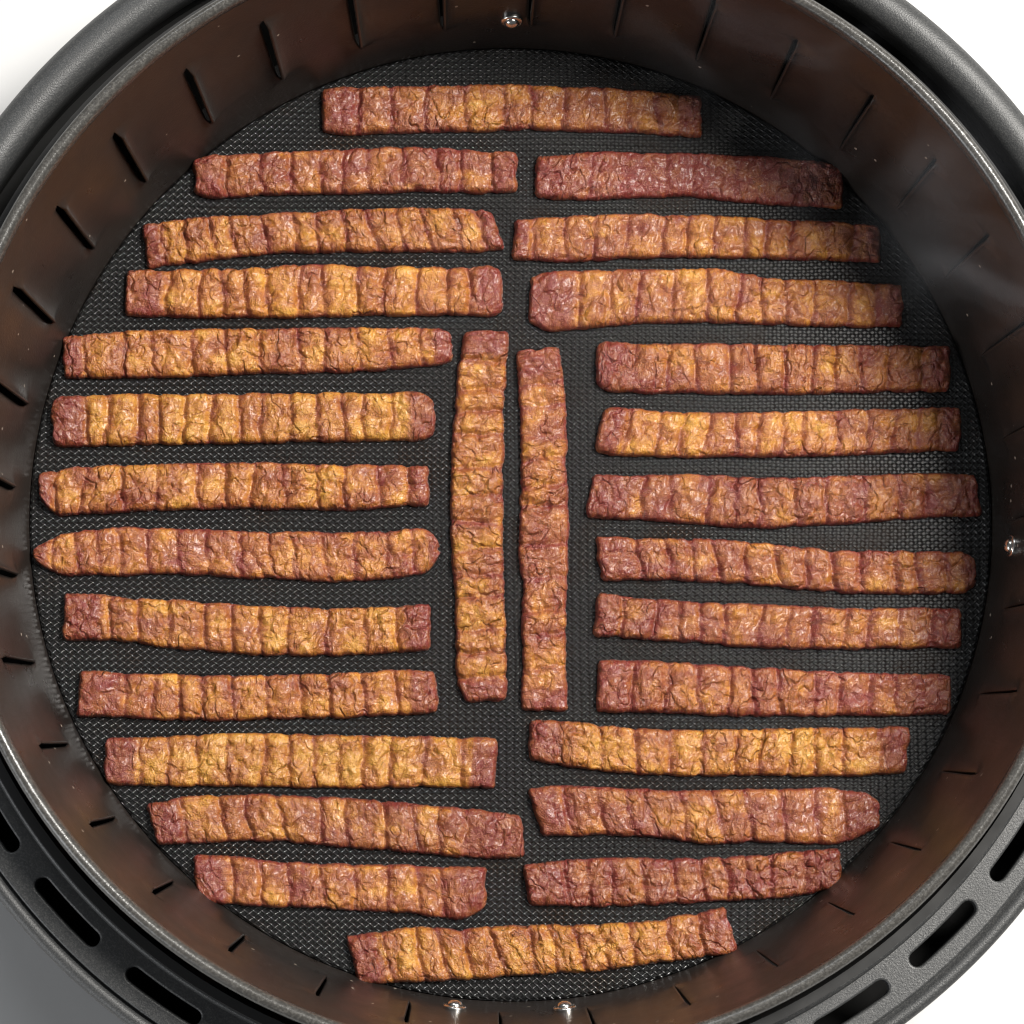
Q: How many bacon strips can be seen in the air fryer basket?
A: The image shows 28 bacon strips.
